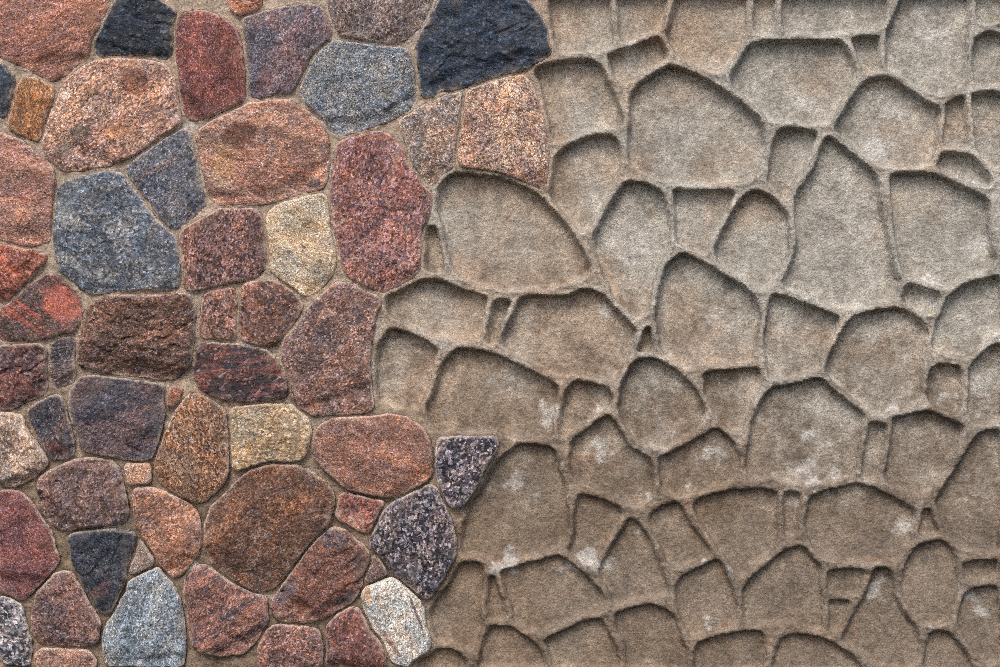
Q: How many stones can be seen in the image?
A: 56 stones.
